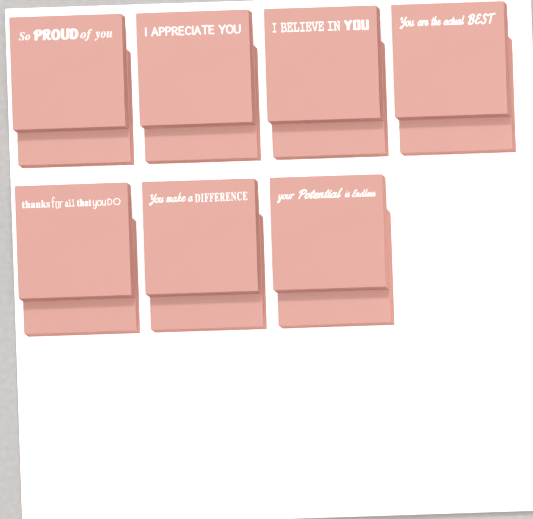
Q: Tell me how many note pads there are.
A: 14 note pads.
